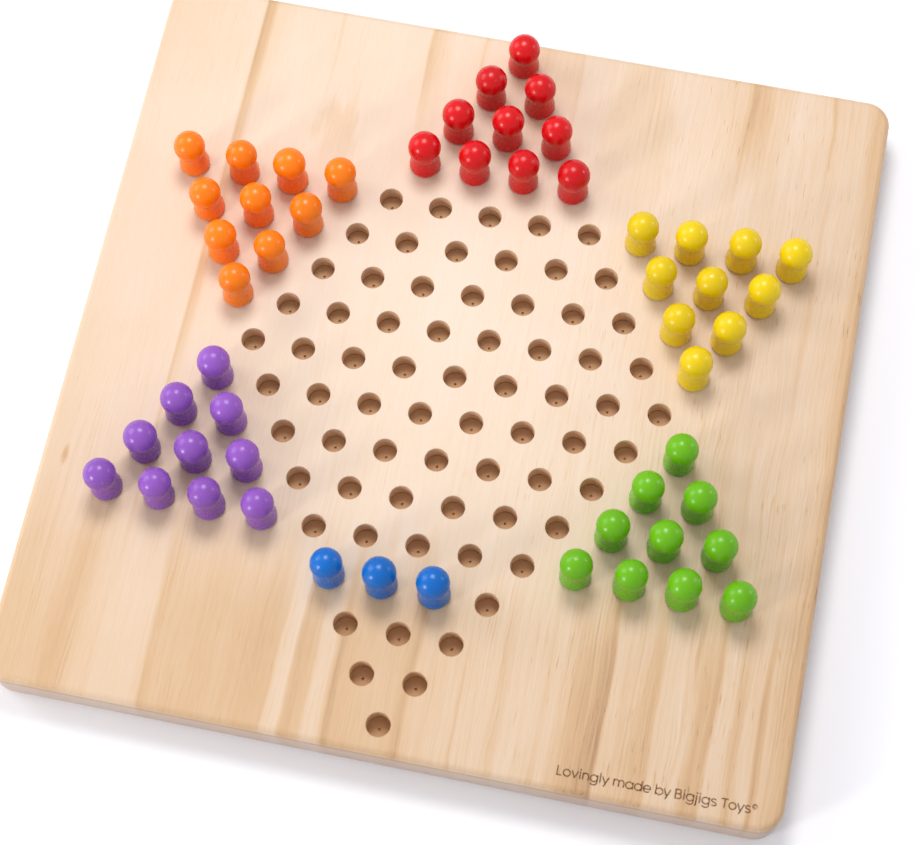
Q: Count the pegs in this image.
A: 53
